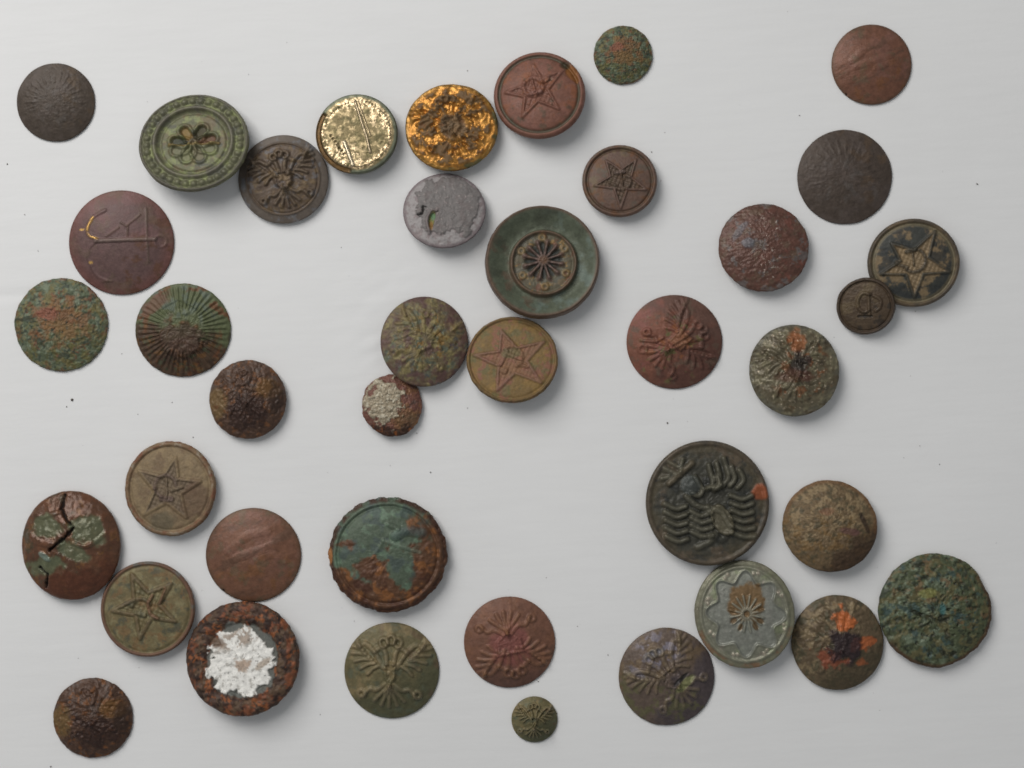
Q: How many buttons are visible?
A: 40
